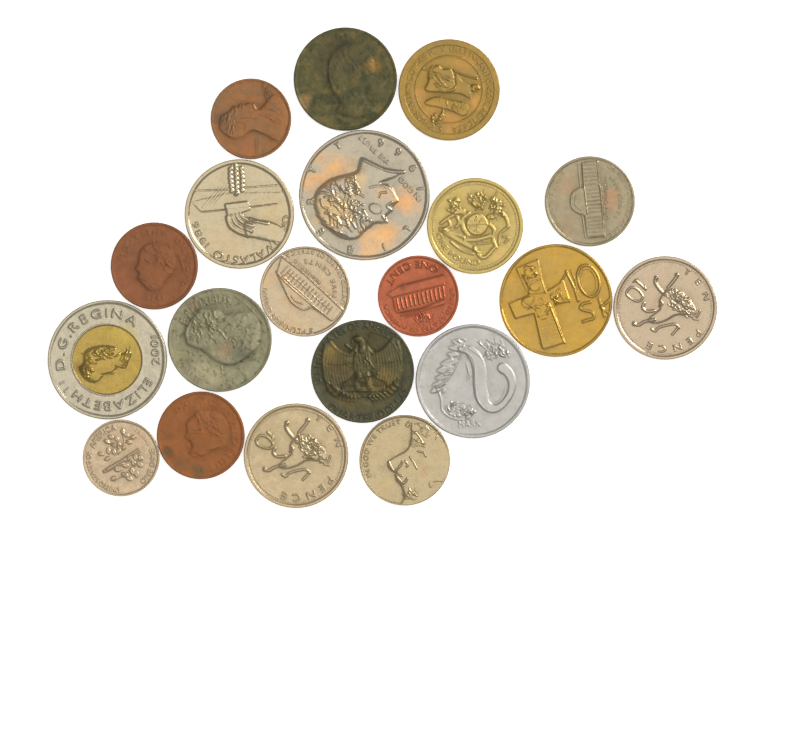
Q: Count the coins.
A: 20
